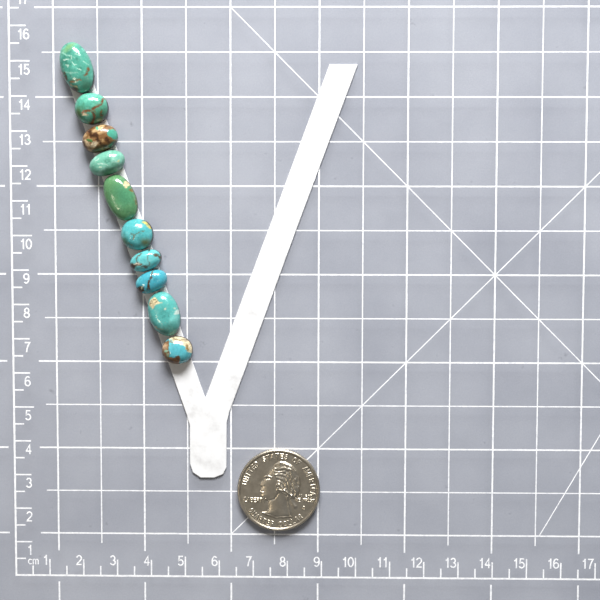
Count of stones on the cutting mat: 10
